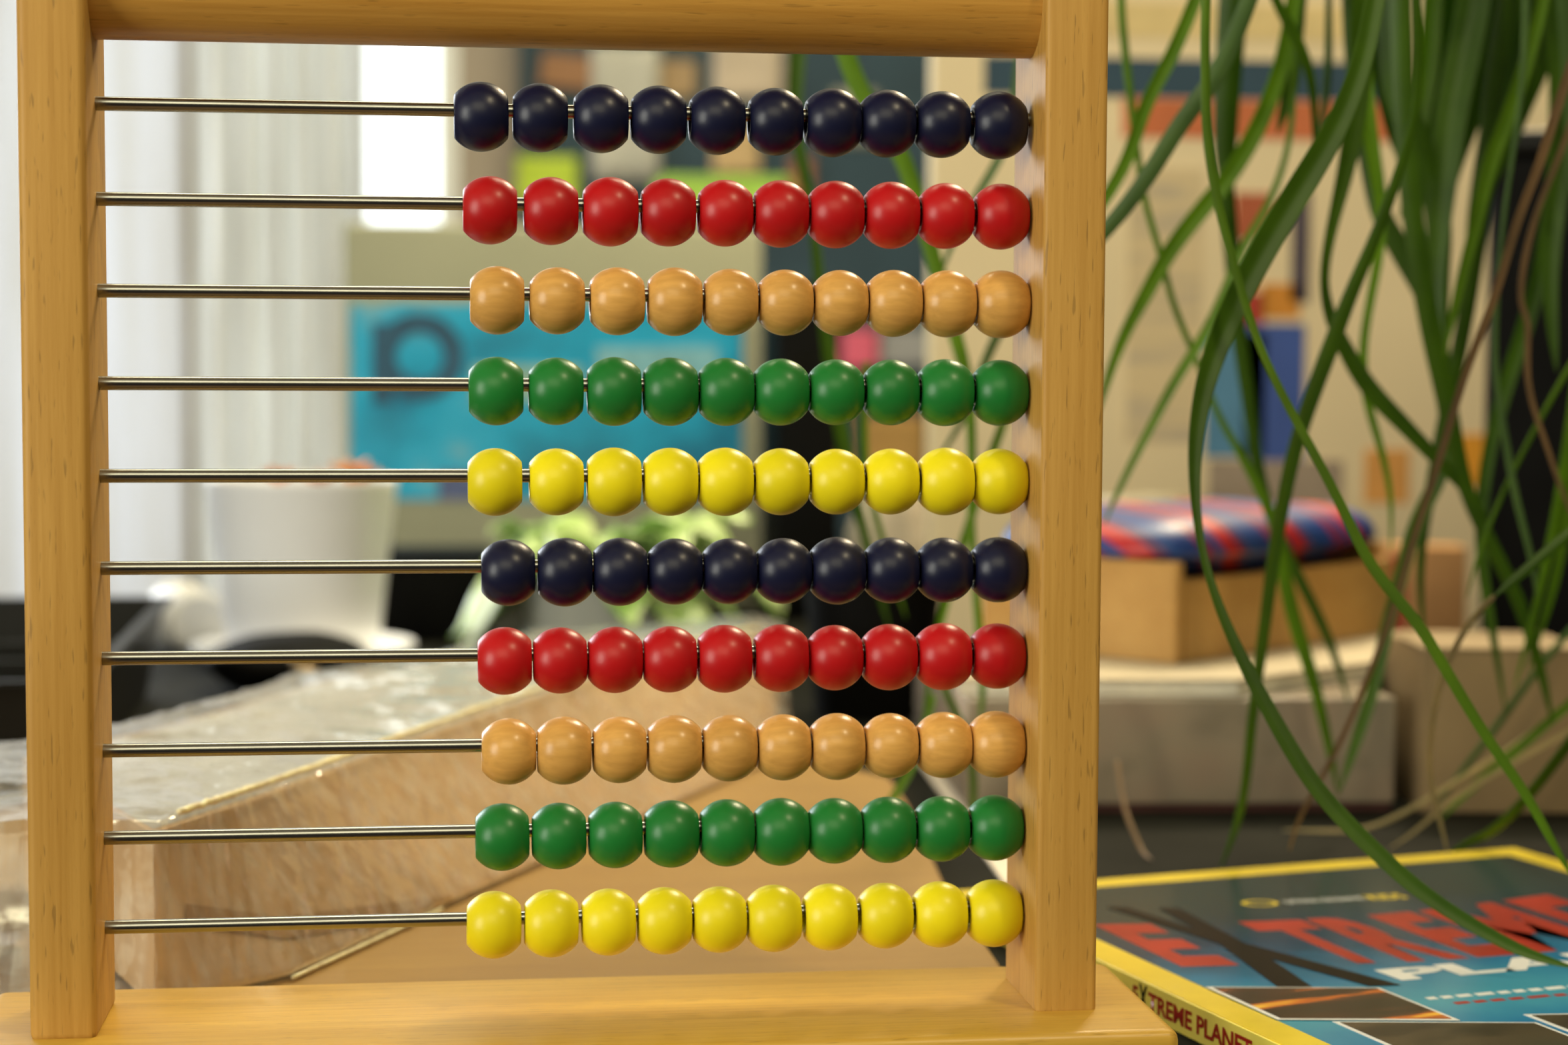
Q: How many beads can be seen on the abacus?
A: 100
